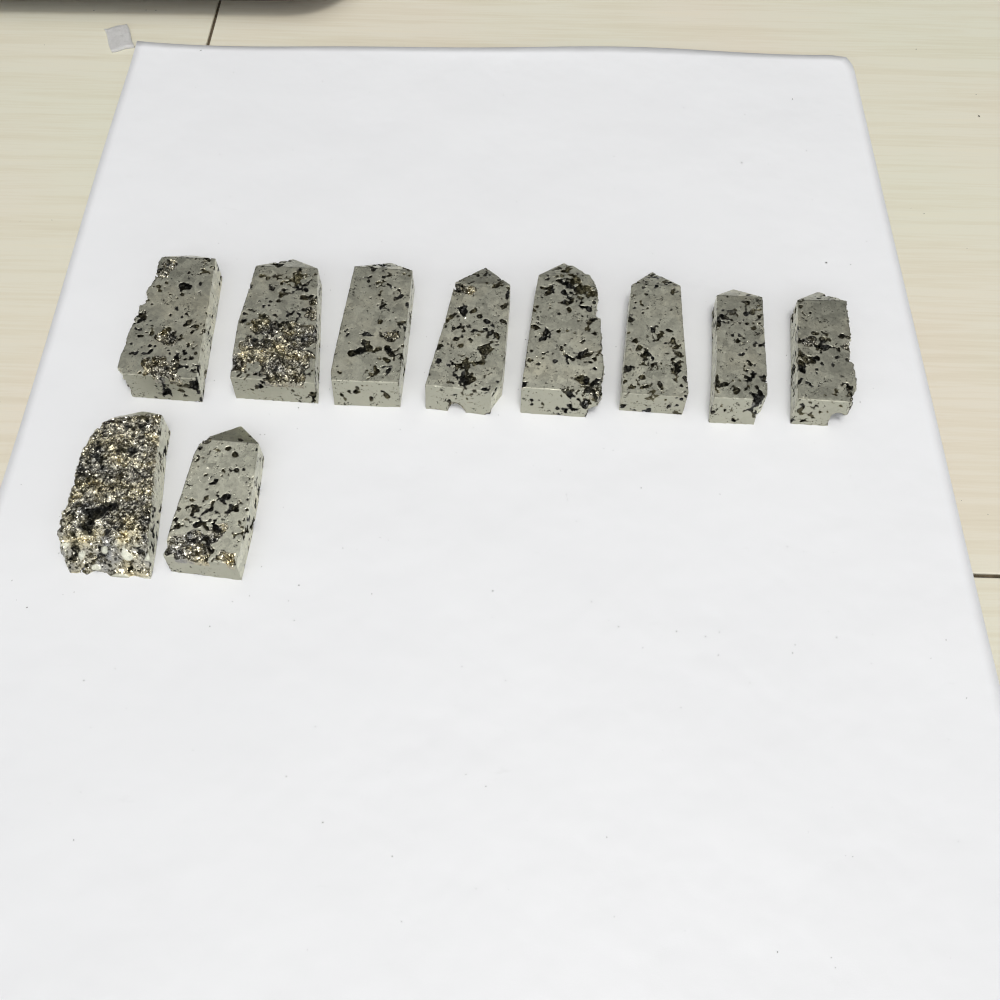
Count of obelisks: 10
